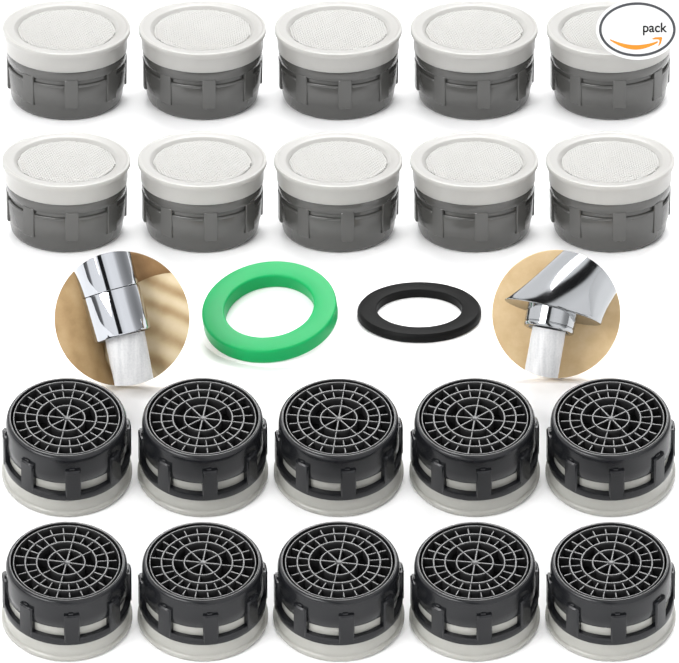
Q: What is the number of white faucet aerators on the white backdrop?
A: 10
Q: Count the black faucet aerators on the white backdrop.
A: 10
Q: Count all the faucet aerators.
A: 20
